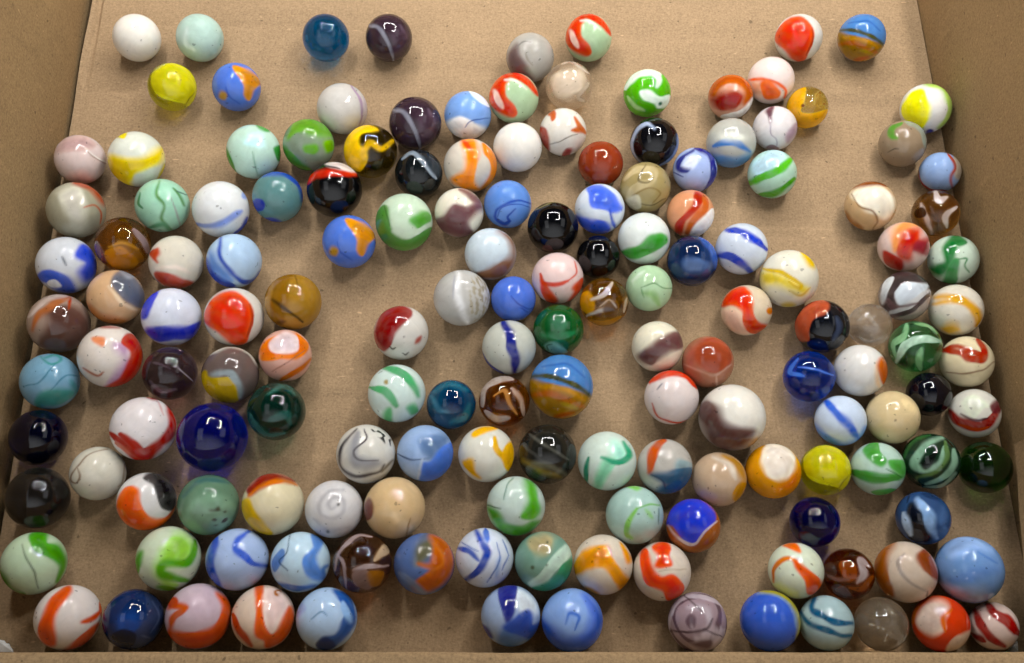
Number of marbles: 158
